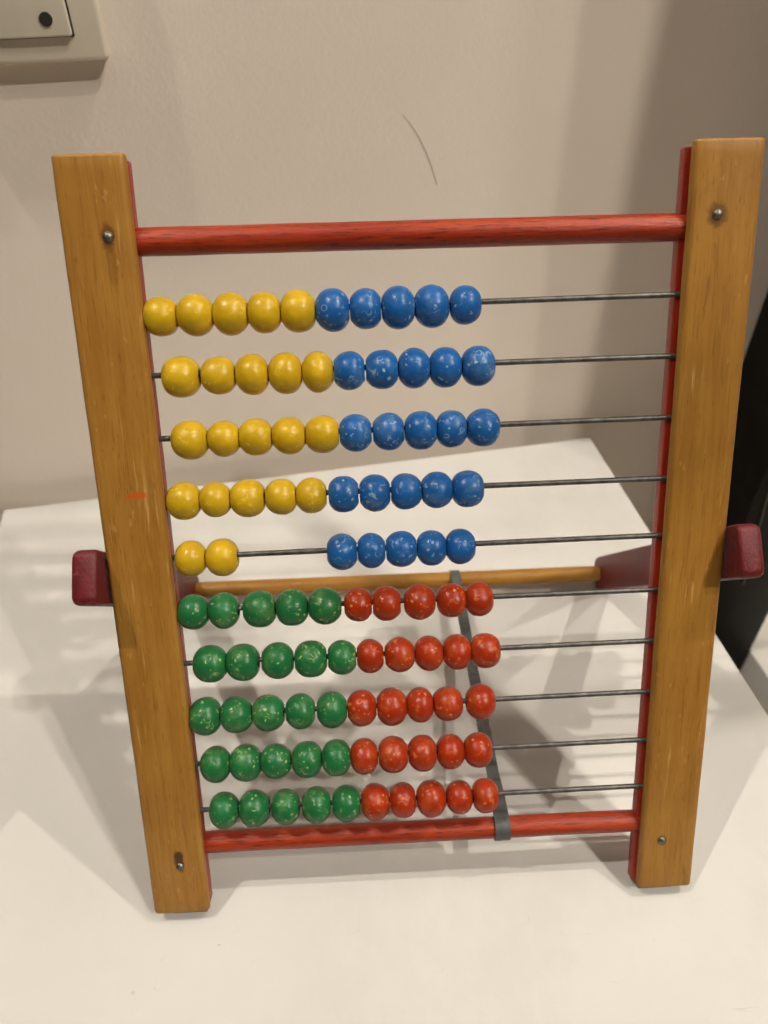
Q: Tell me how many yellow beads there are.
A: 22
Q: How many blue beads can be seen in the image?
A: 25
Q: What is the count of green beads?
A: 25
